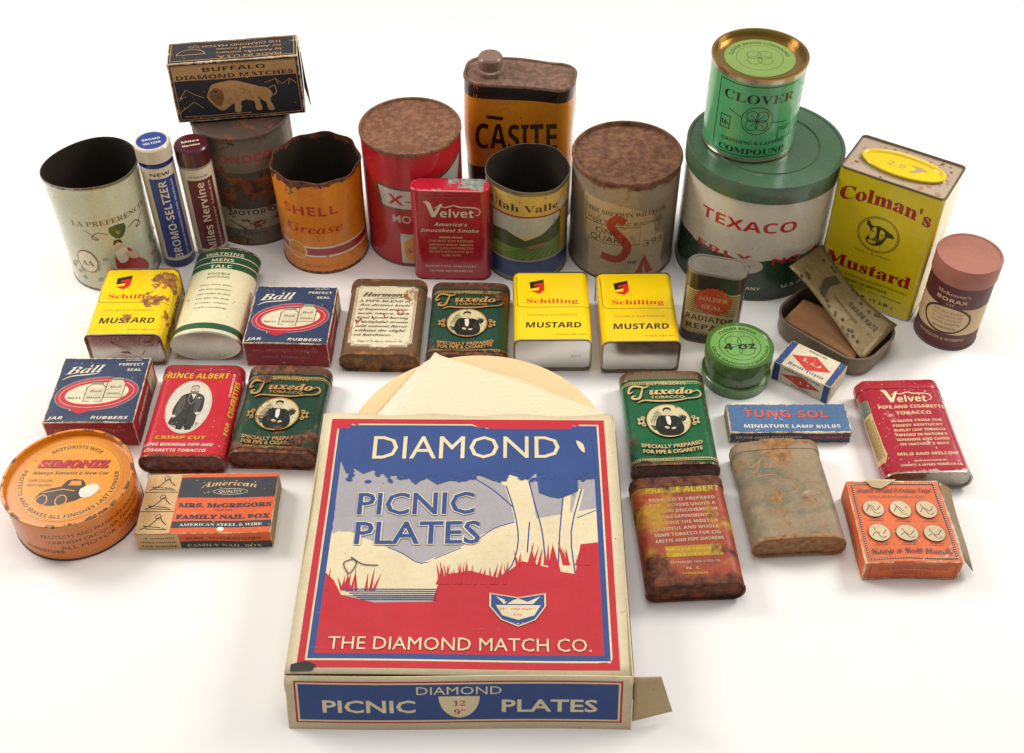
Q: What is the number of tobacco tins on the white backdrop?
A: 9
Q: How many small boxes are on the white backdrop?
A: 7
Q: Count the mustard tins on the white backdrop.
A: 4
